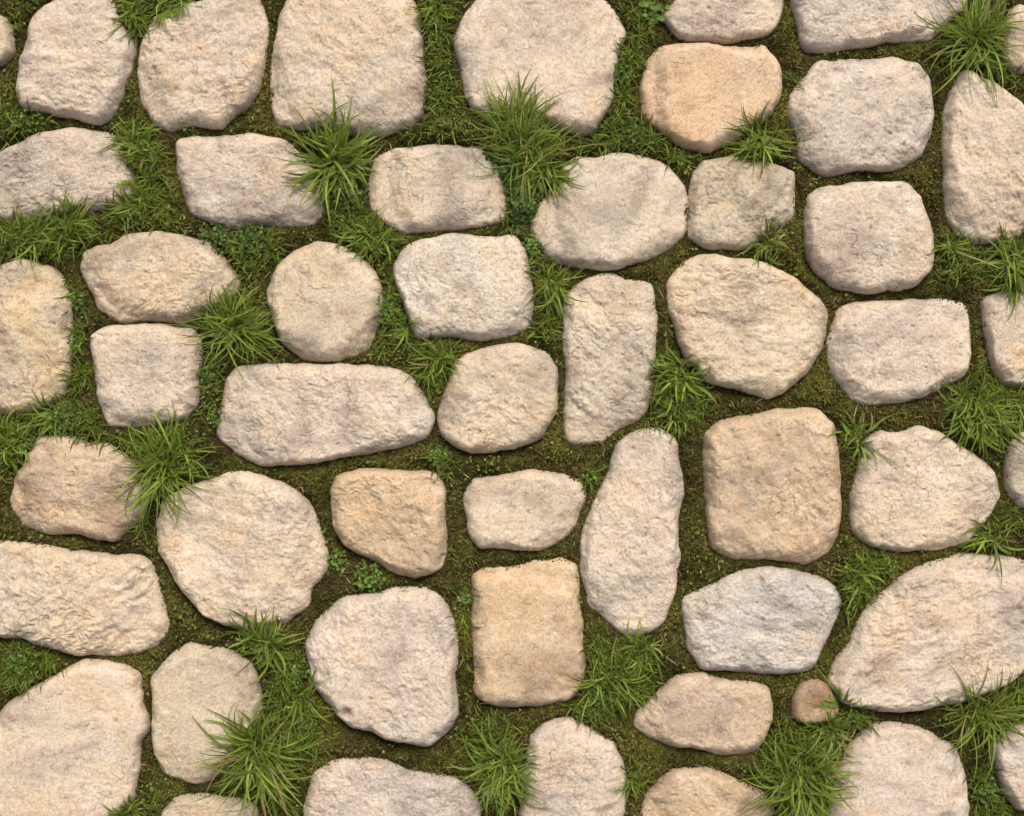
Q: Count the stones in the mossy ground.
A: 51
